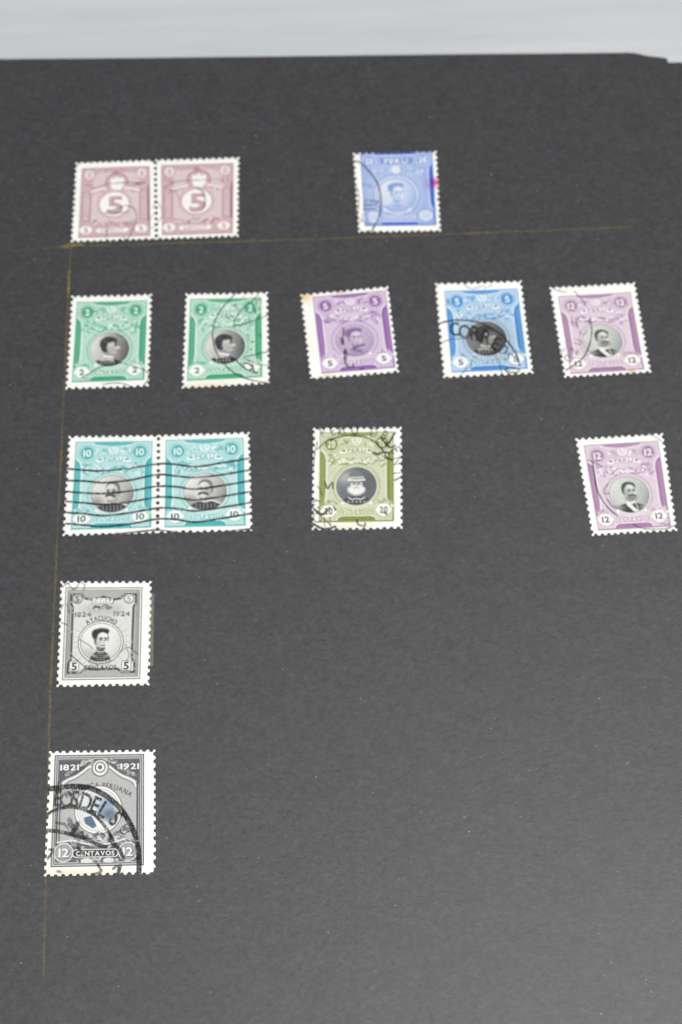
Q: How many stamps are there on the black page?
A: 14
